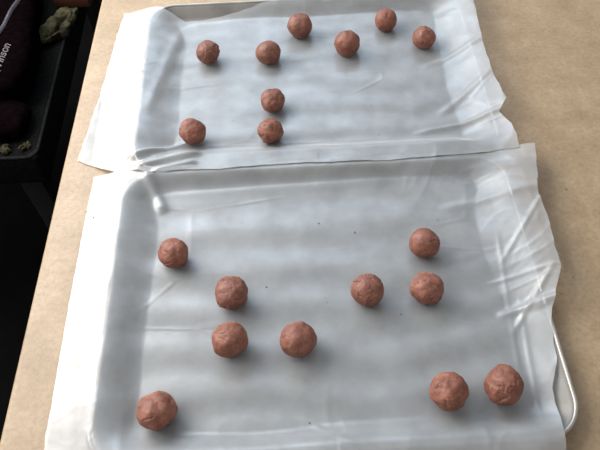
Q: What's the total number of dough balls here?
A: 19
